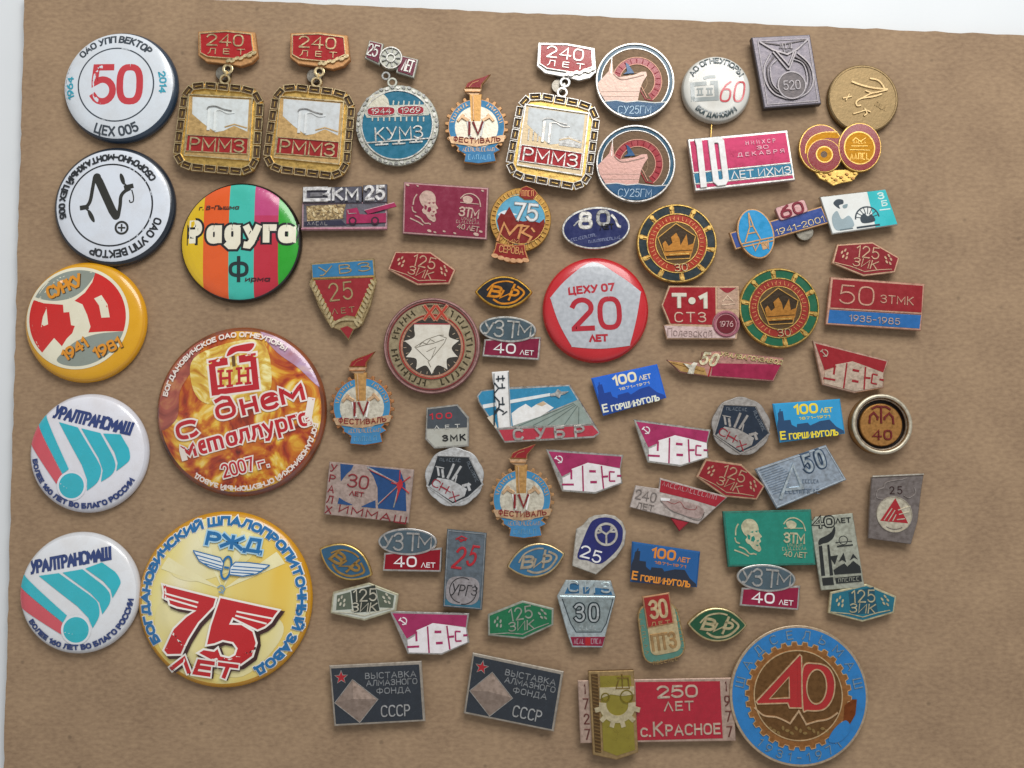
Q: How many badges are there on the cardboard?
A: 74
